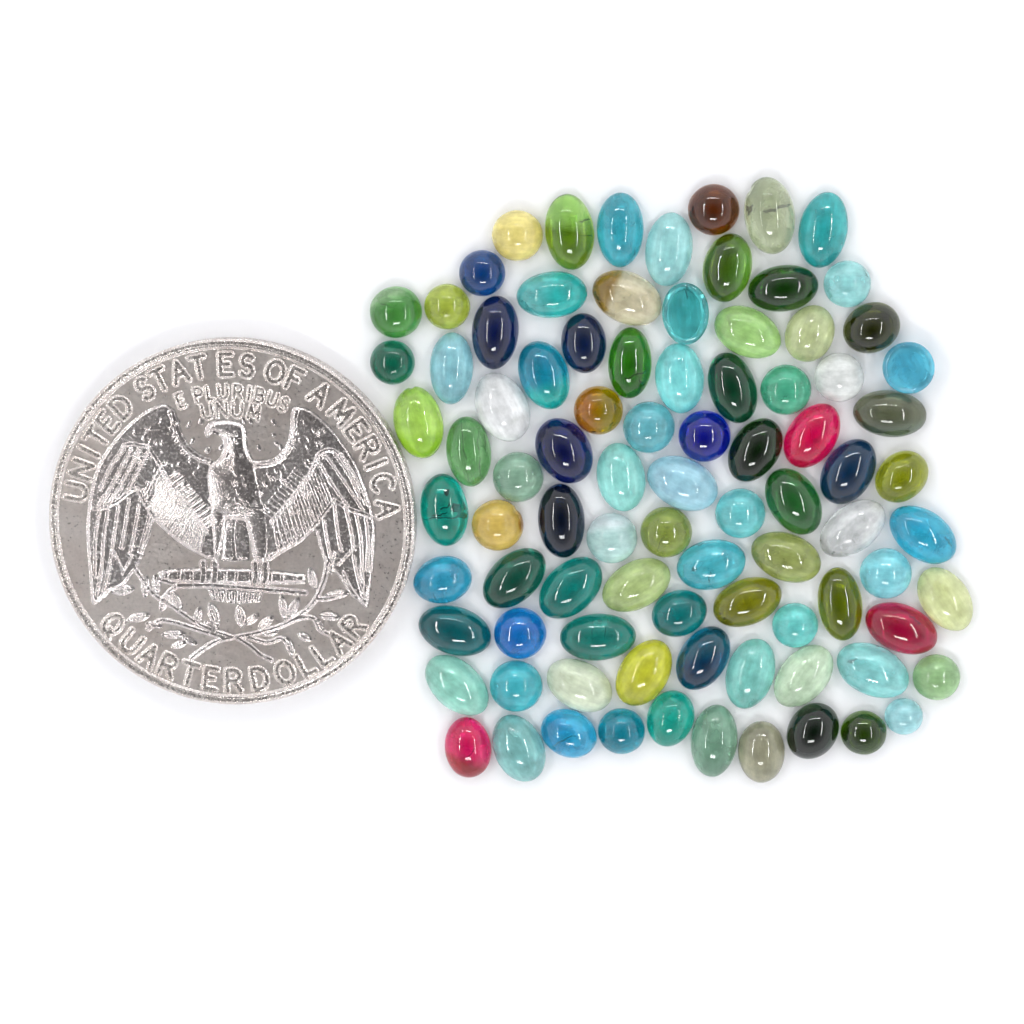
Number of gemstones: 89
